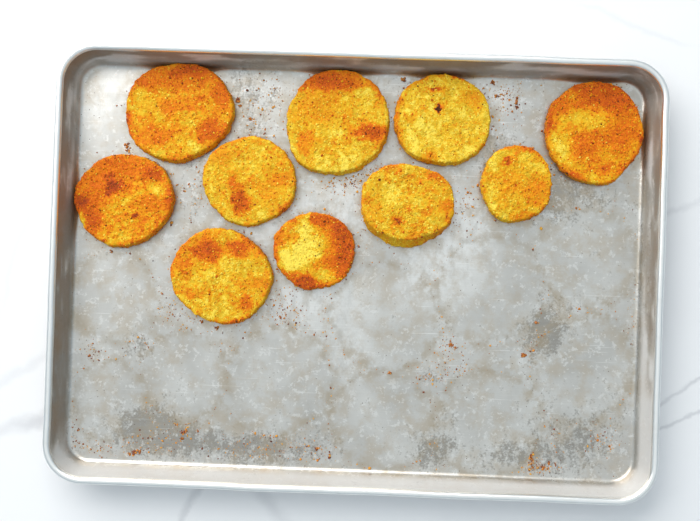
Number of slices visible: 10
